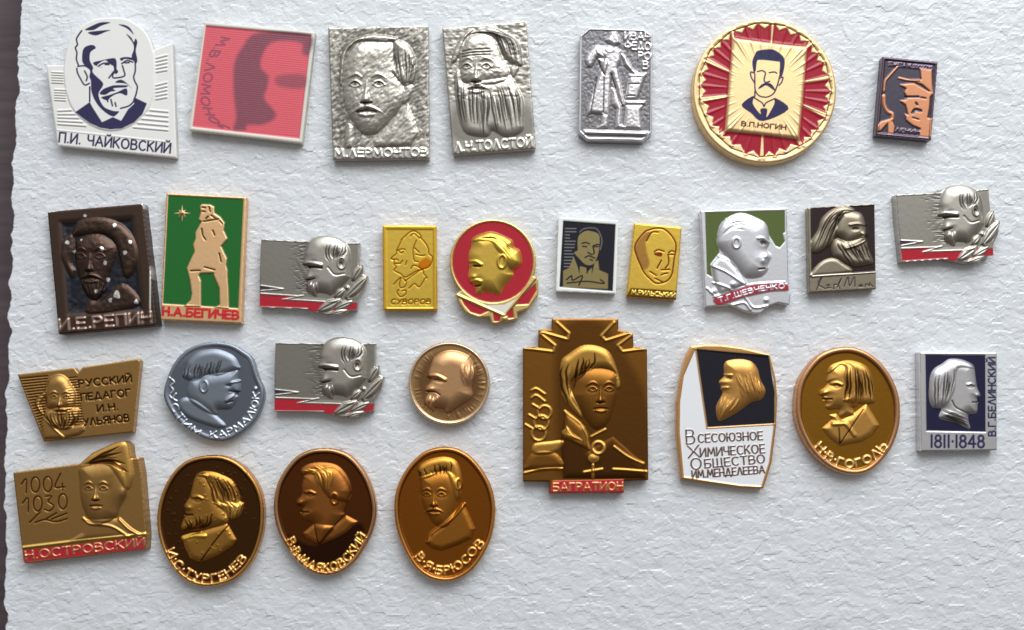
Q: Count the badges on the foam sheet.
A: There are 29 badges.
